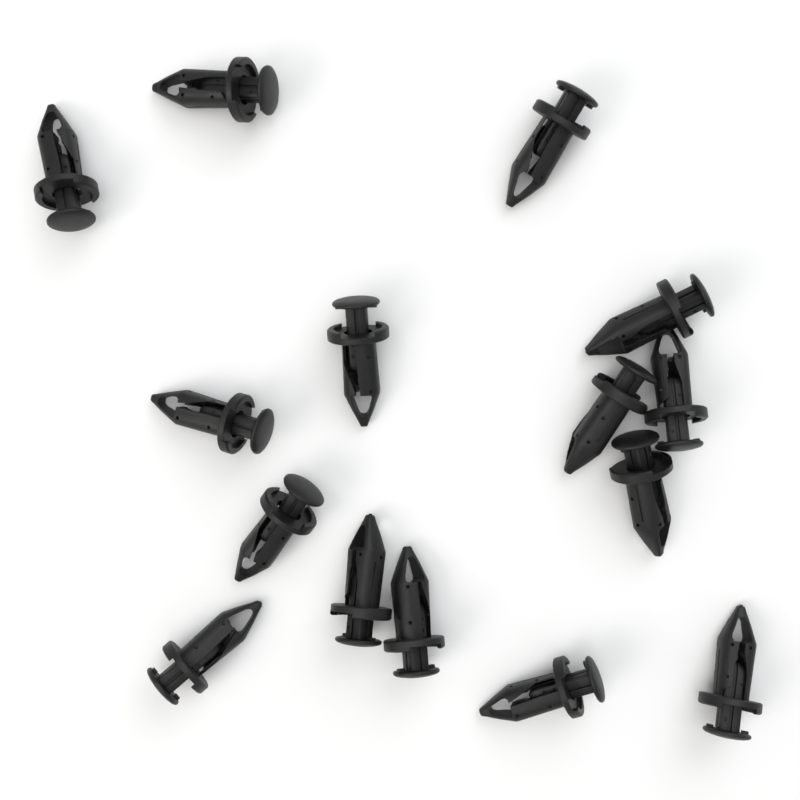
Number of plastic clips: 15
